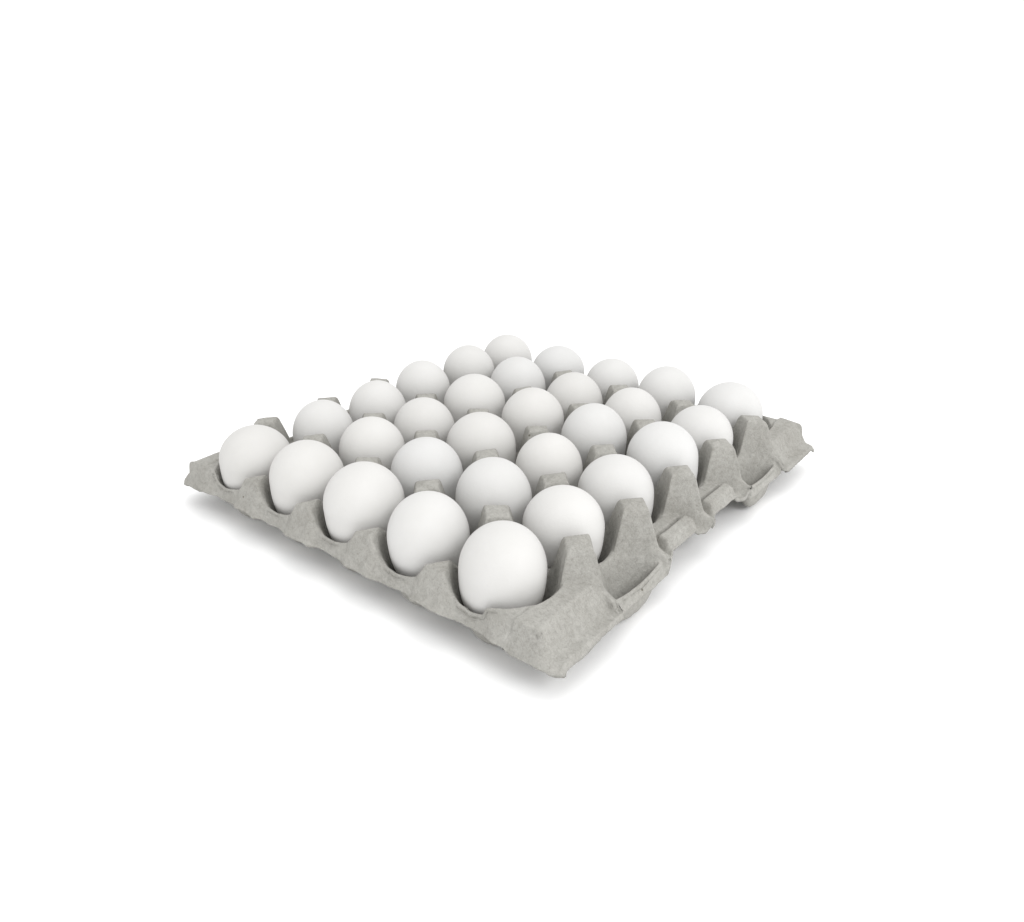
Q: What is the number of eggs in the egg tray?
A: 30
